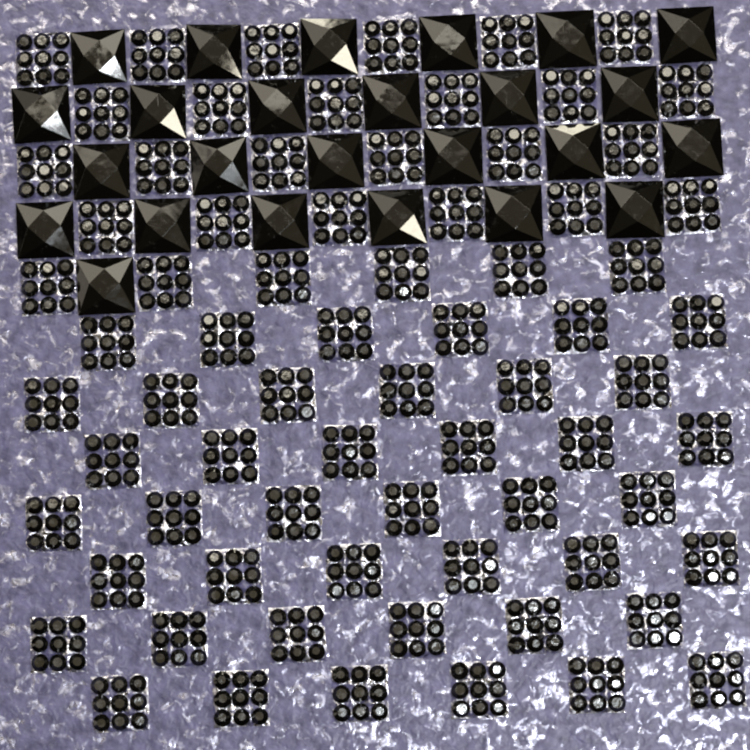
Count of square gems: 25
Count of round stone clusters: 72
